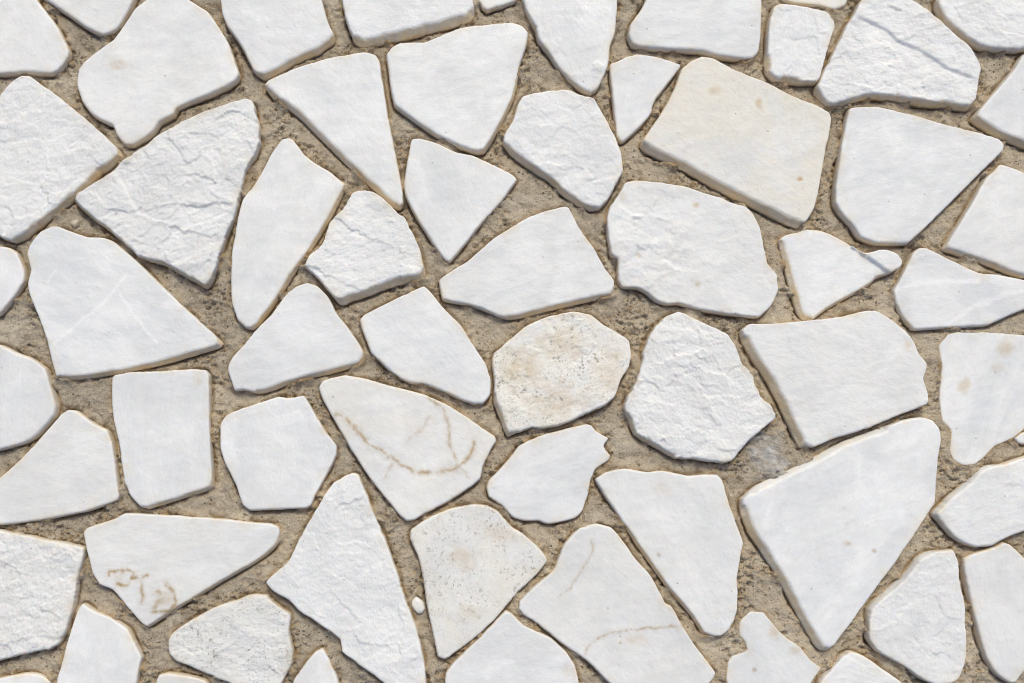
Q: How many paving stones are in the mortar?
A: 62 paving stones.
